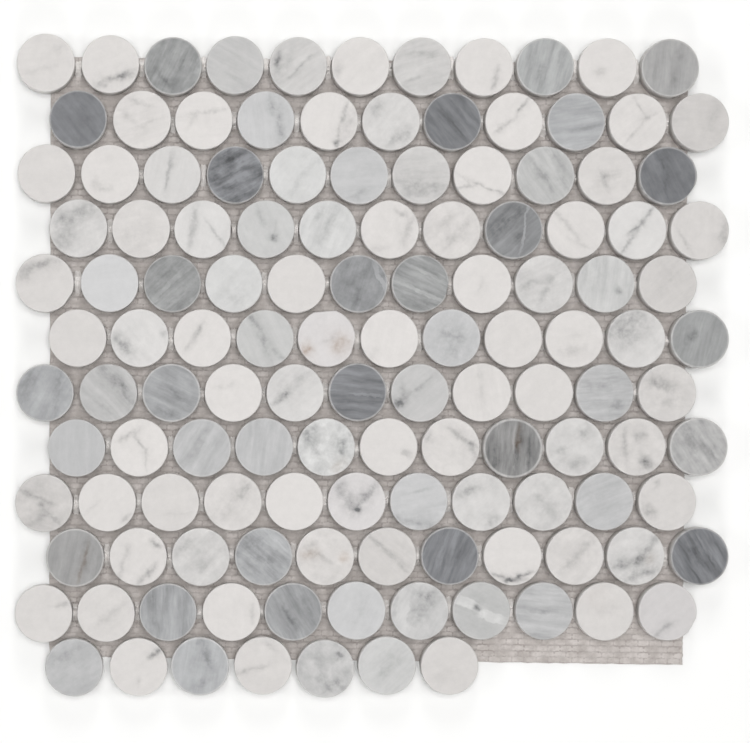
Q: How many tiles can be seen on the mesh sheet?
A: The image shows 128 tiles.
